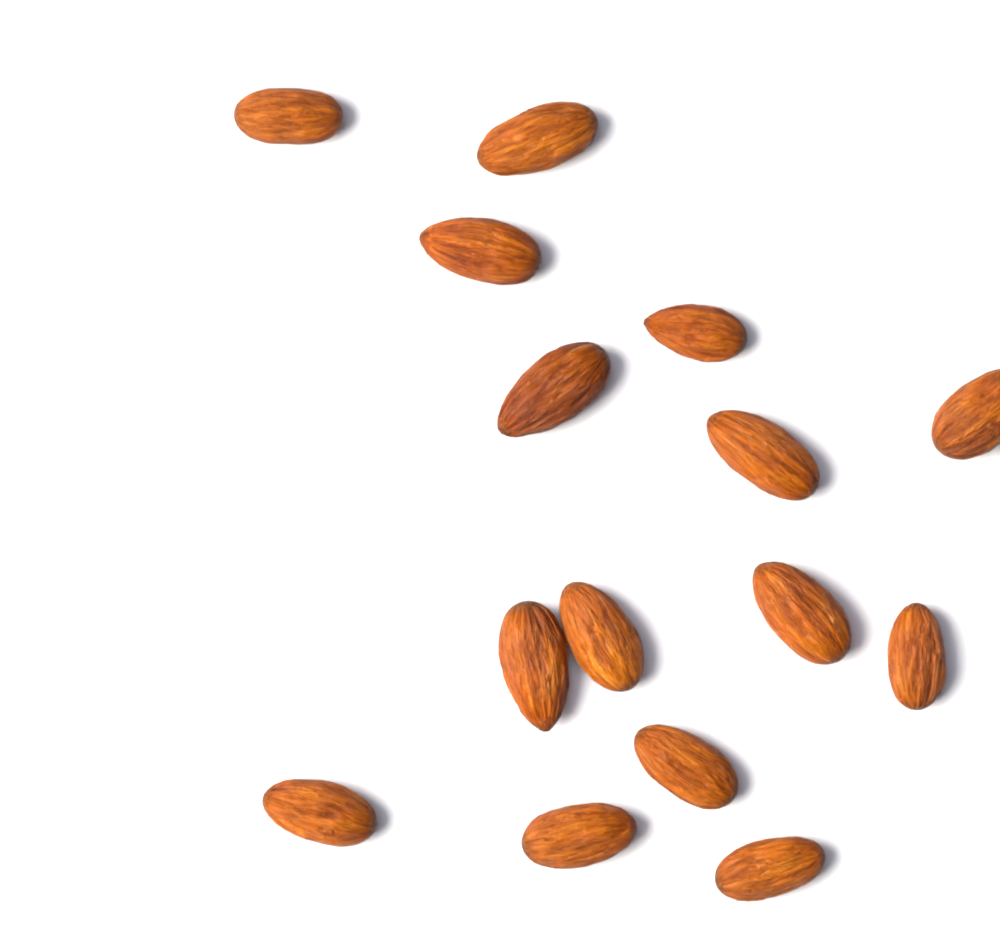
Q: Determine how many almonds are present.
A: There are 15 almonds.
